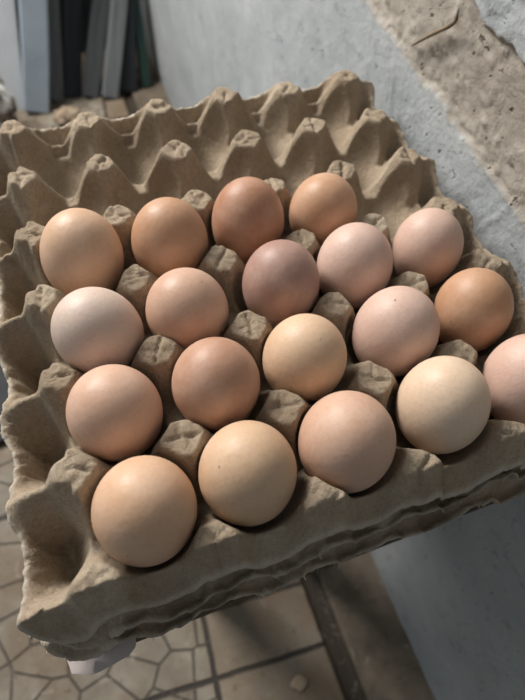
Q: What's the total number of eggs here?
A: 19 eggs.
